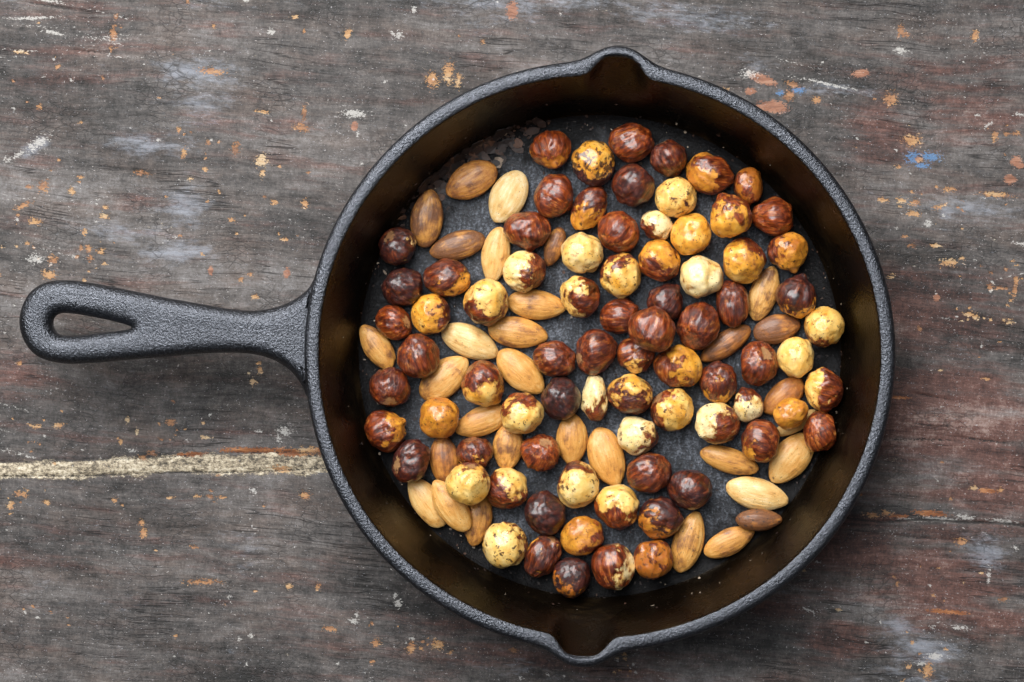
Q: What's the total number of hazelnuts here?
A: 78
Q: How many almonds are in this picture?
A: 31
